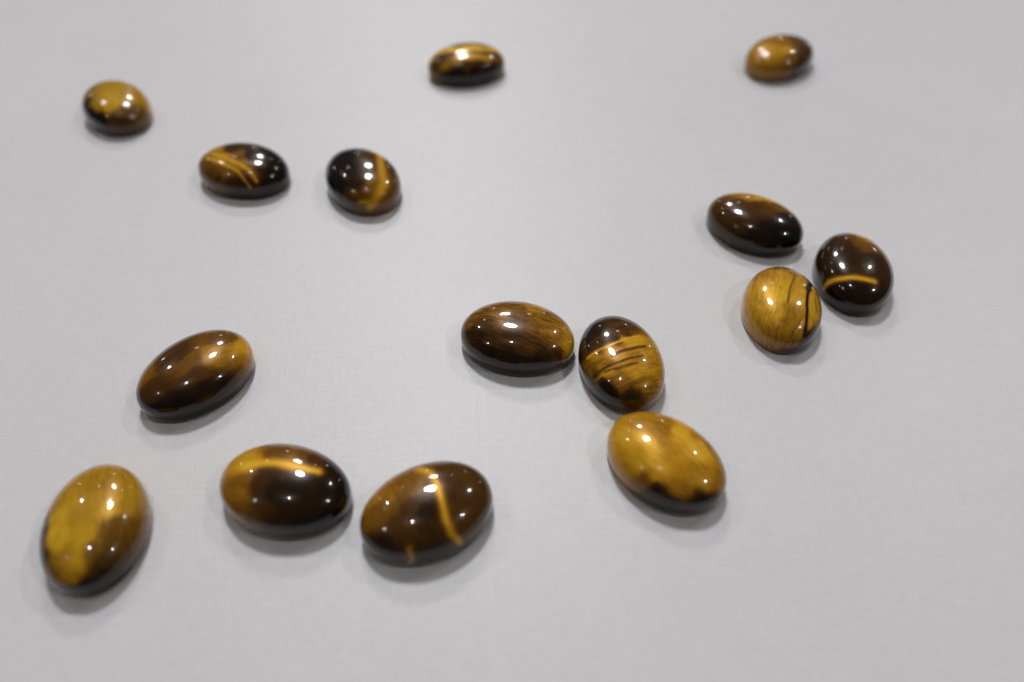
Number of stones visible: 15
